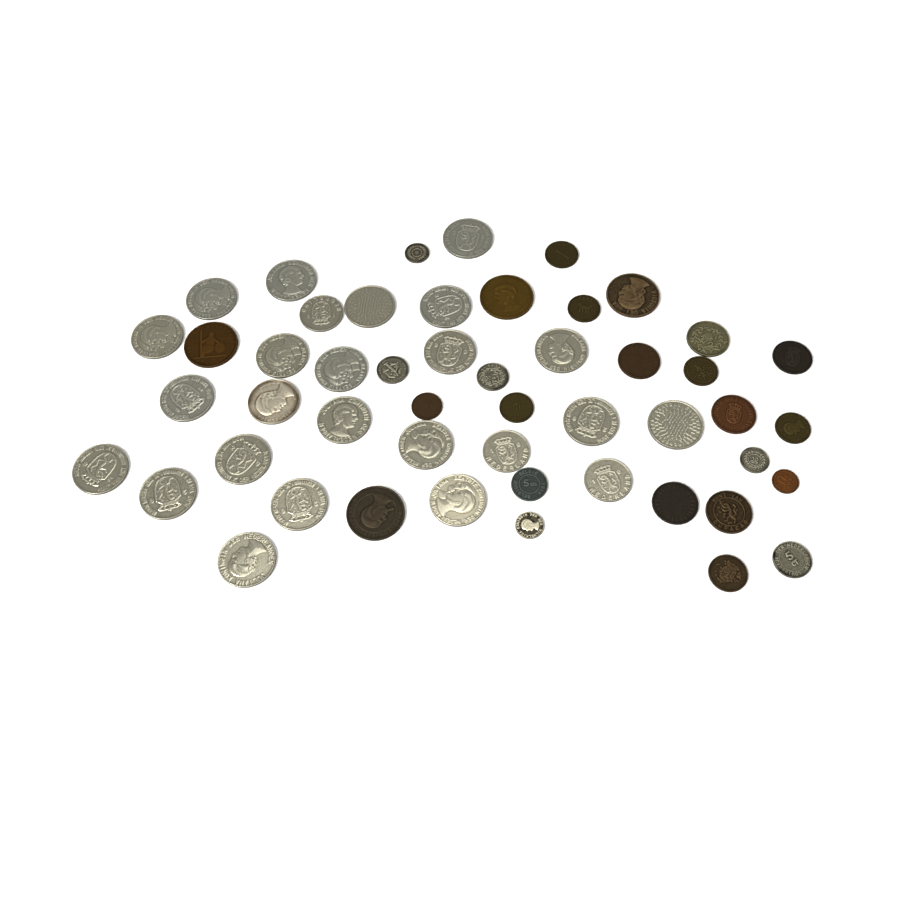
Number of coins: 50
